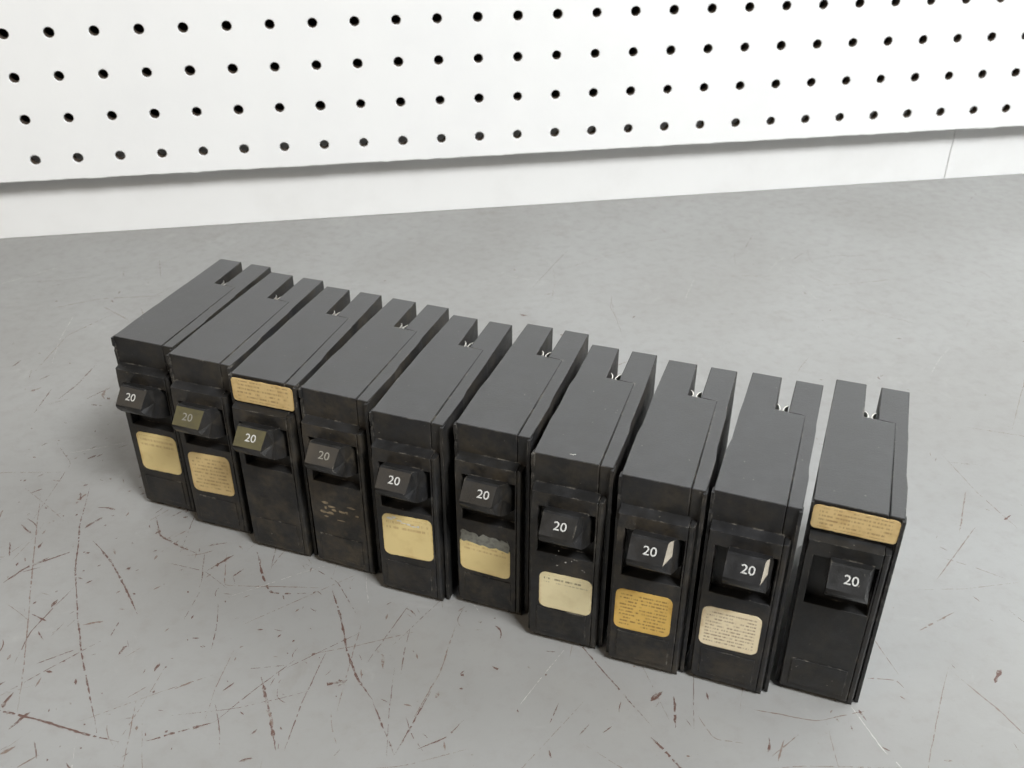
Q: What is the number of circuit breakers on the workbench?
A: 10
